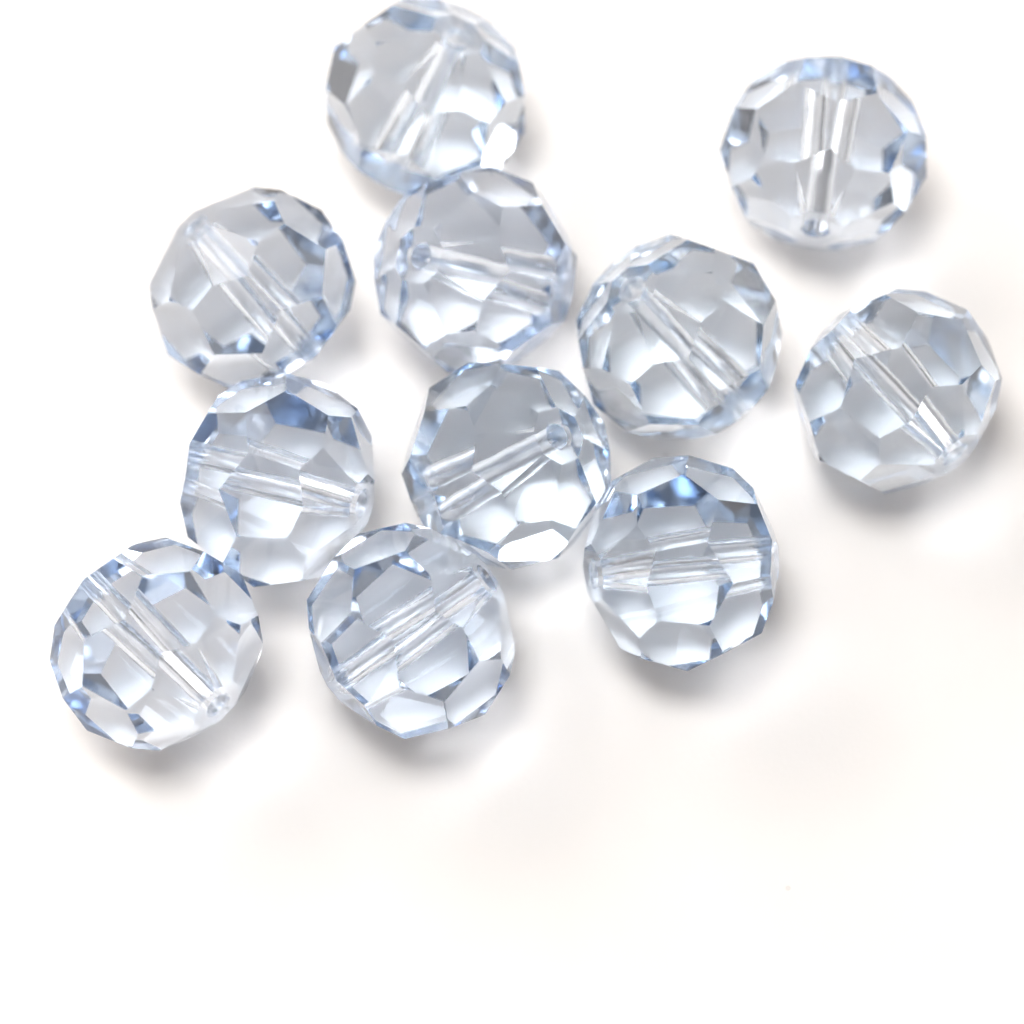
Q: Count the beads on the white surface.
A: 11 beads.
